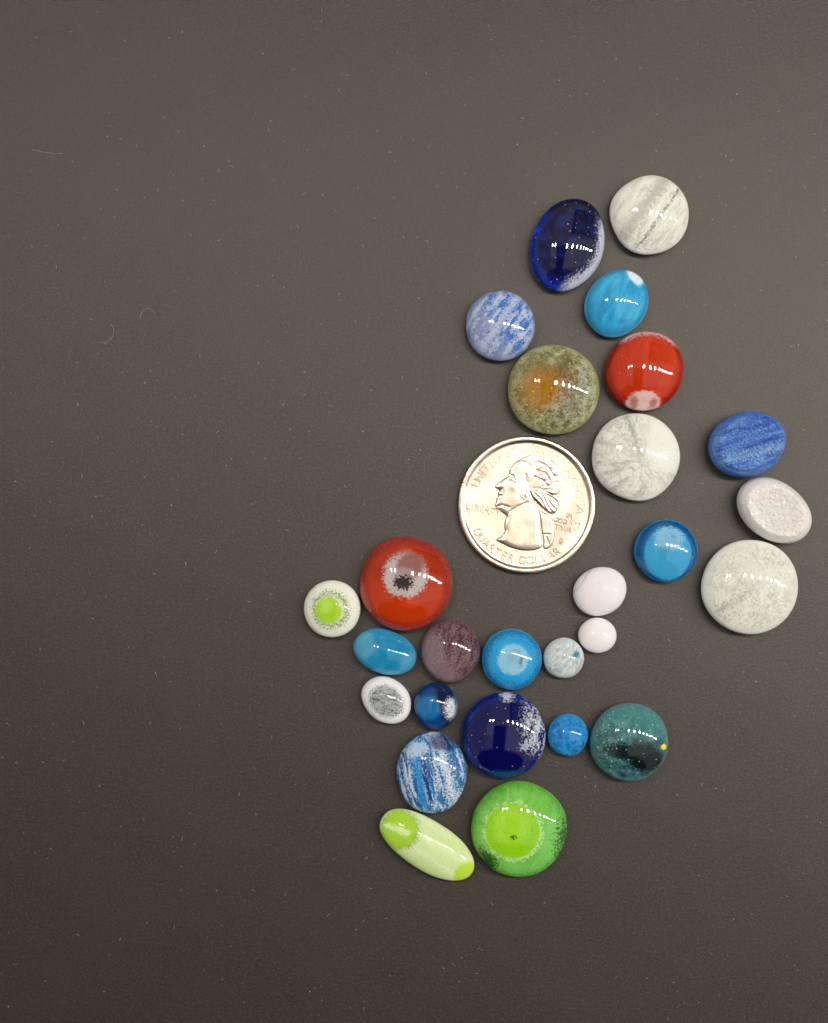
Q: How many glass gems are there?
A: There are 27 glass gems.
